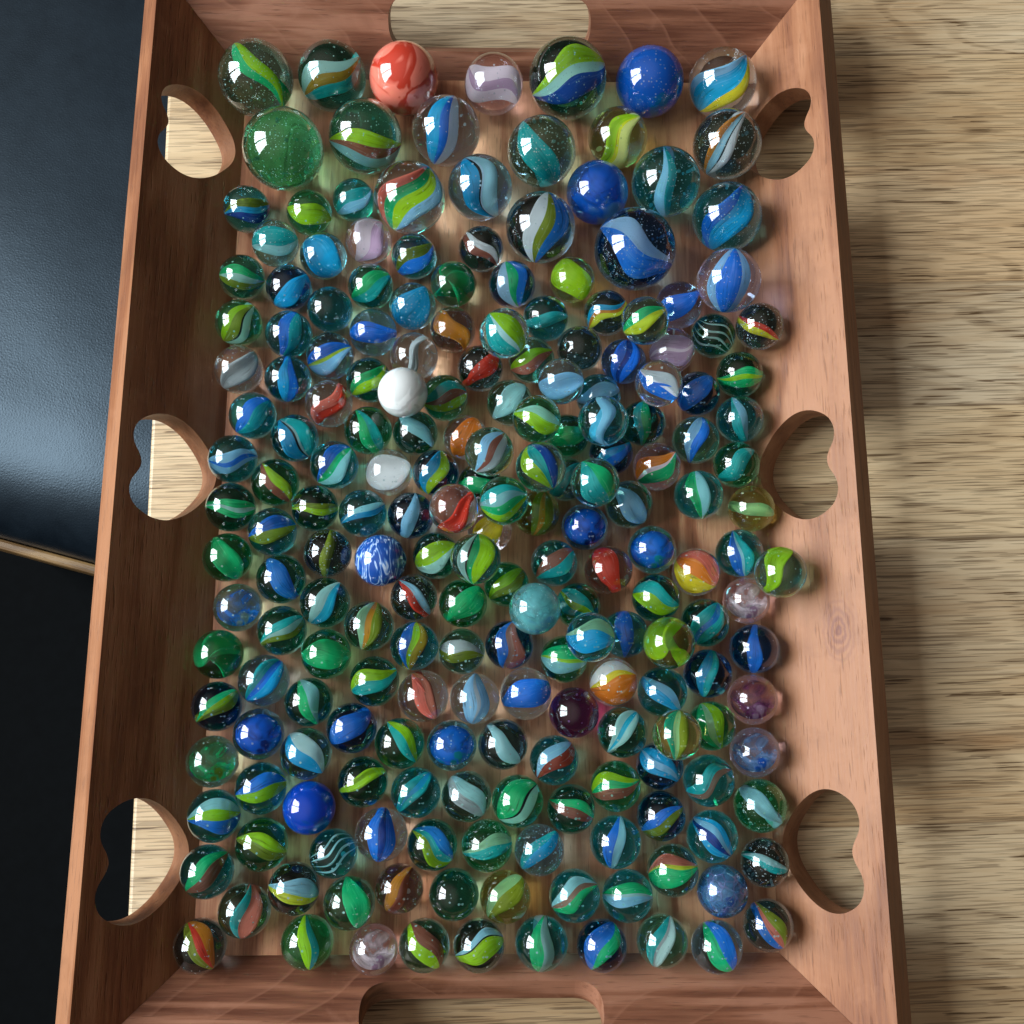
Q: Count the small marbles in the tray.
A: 184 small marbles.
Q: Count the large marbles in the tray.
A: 21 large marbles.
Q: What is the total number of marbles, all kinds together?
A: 205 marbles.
